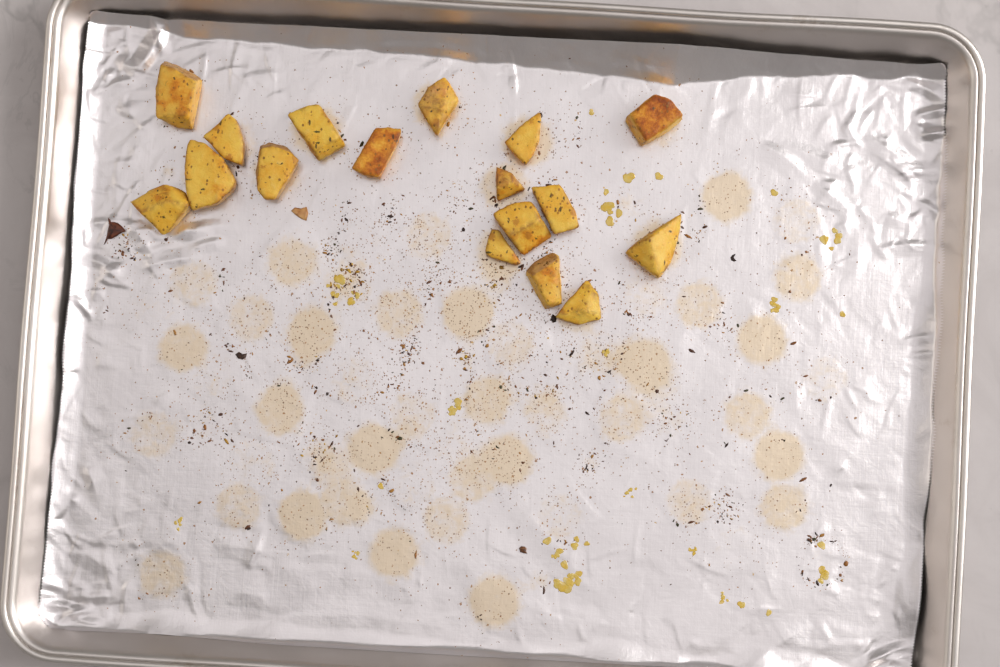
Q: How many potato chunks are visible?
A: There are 17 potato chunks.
